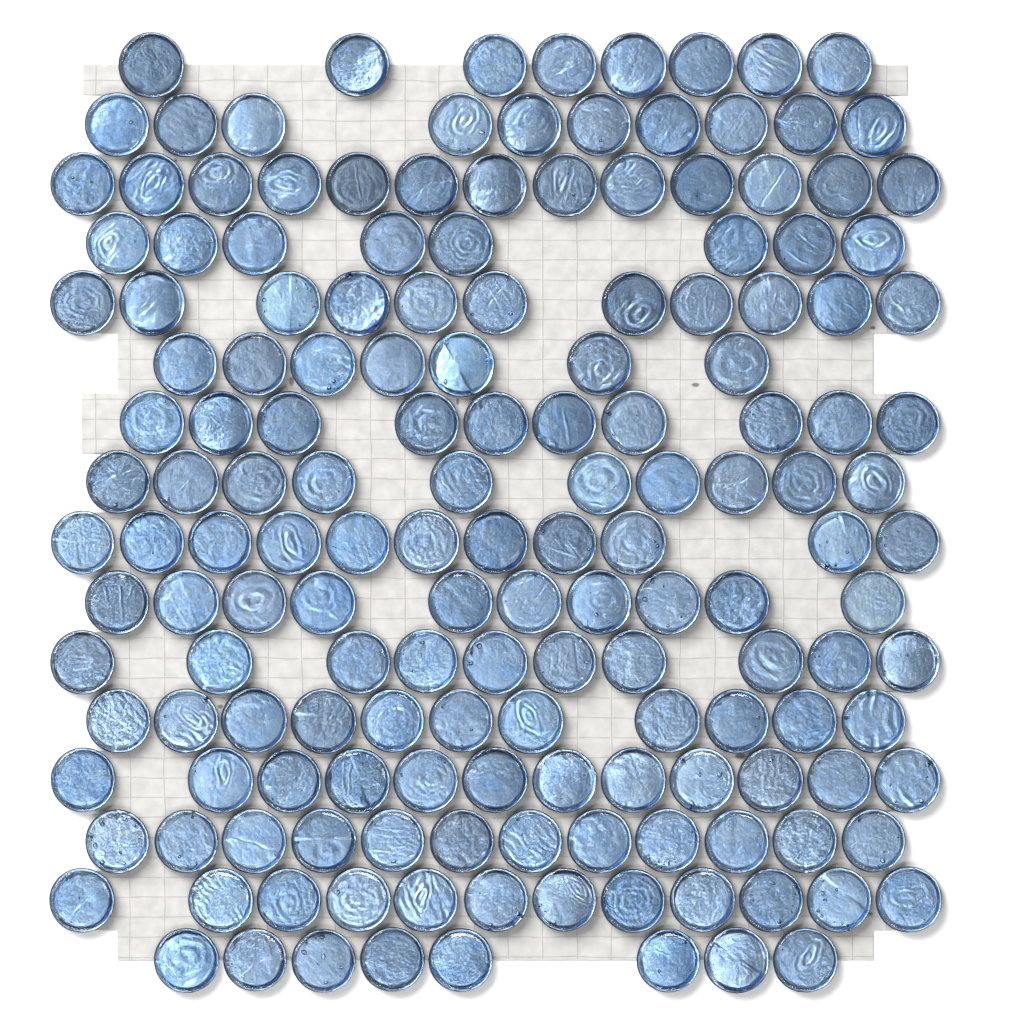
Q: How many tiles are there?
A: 163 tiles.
